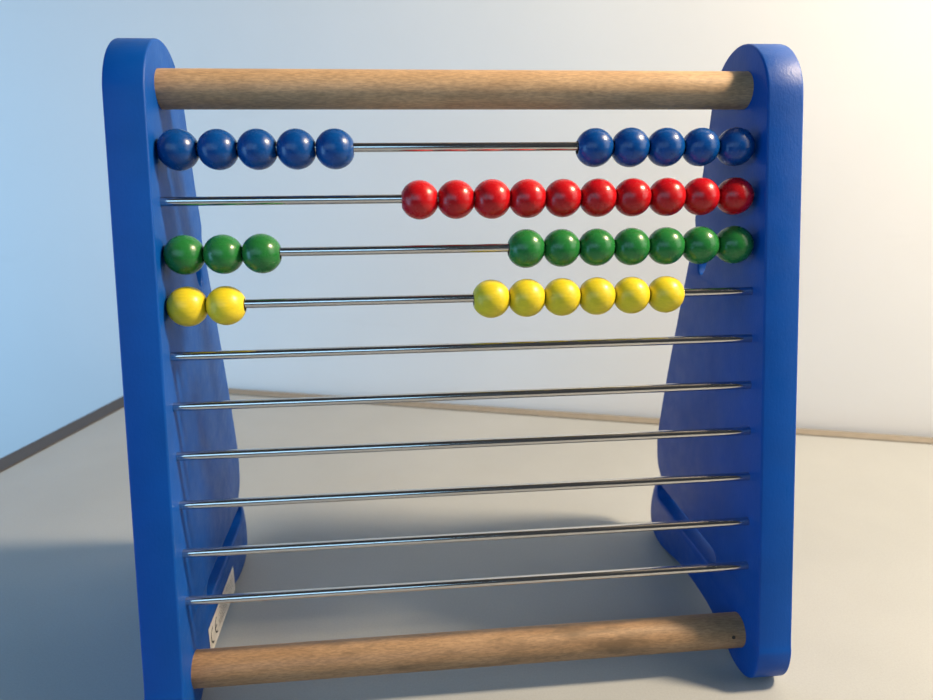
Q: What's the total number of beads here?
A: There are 38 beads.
